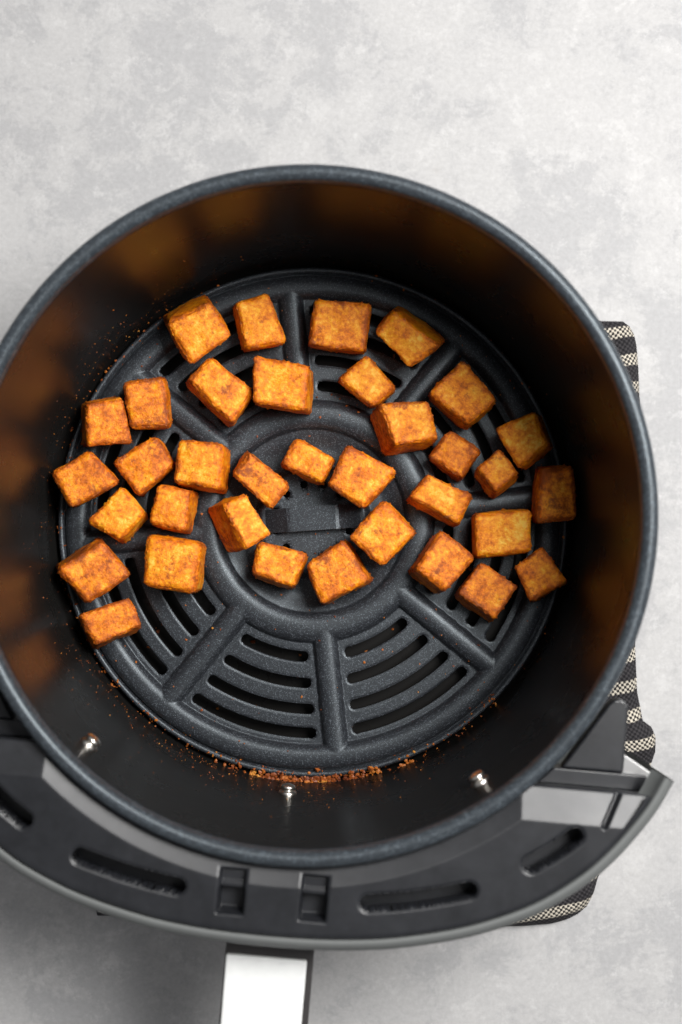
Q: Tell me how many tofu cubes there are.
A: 35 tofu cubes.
